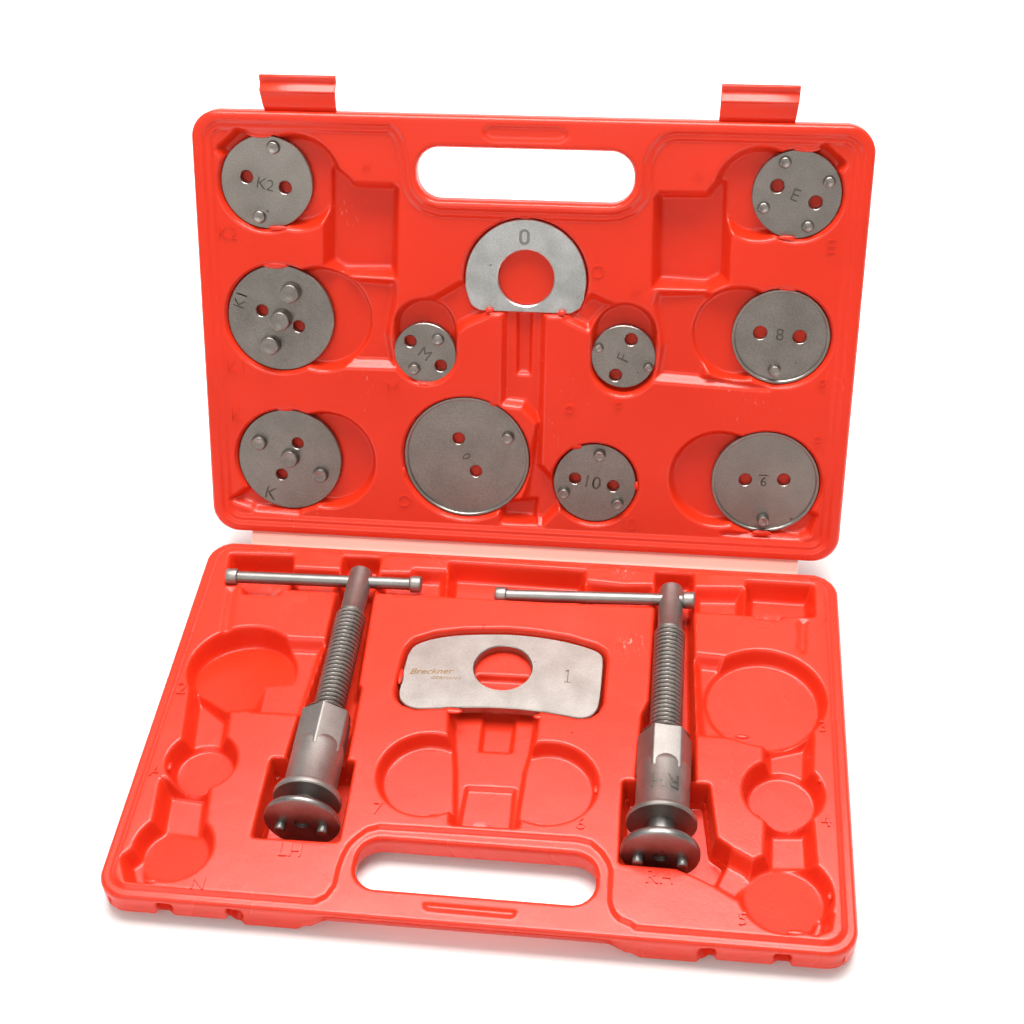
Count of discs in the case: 10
